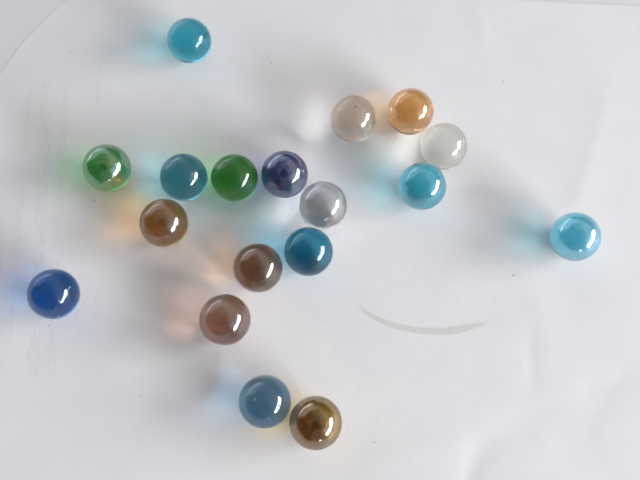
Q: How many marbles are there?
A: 18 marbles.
